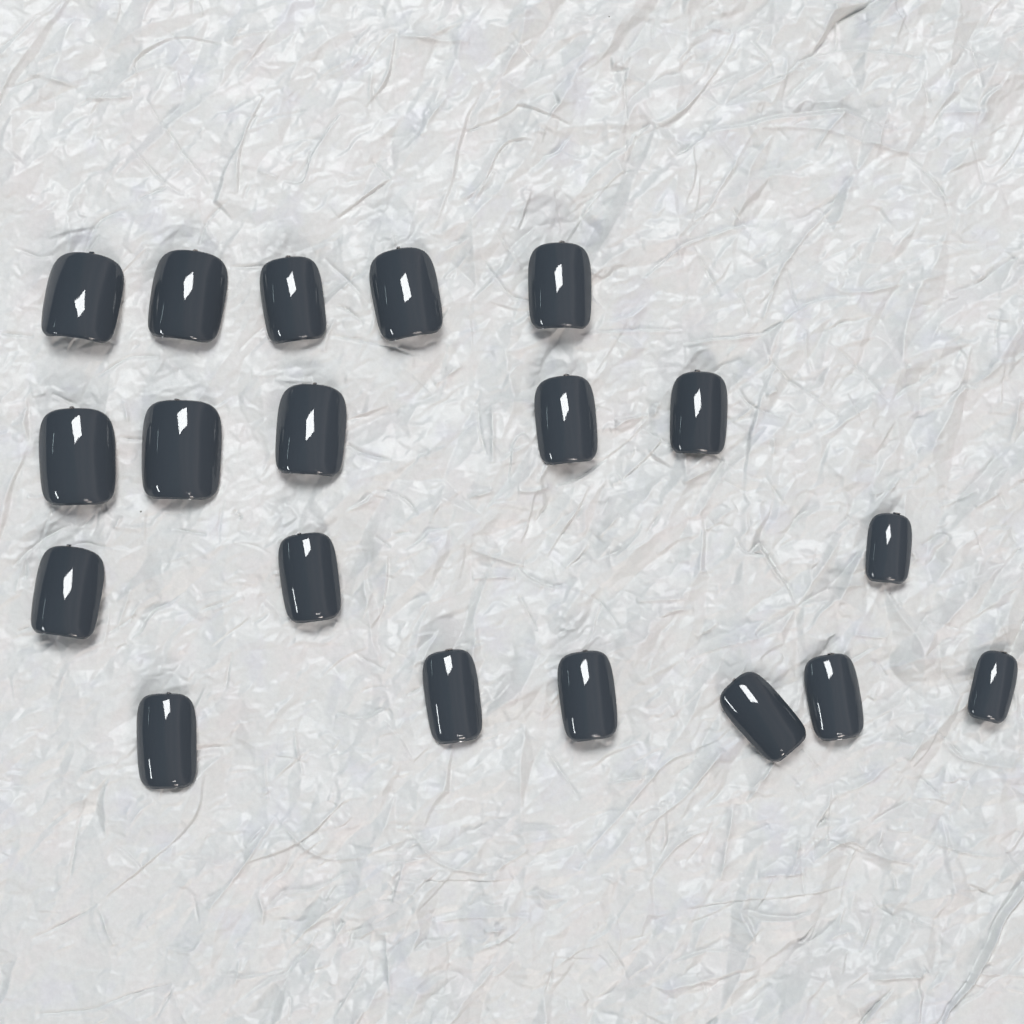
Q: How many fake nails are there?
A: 19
